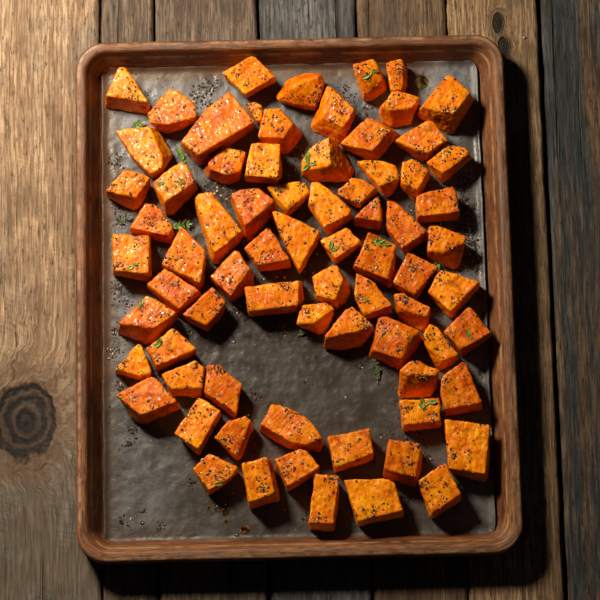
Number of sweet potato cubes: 74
